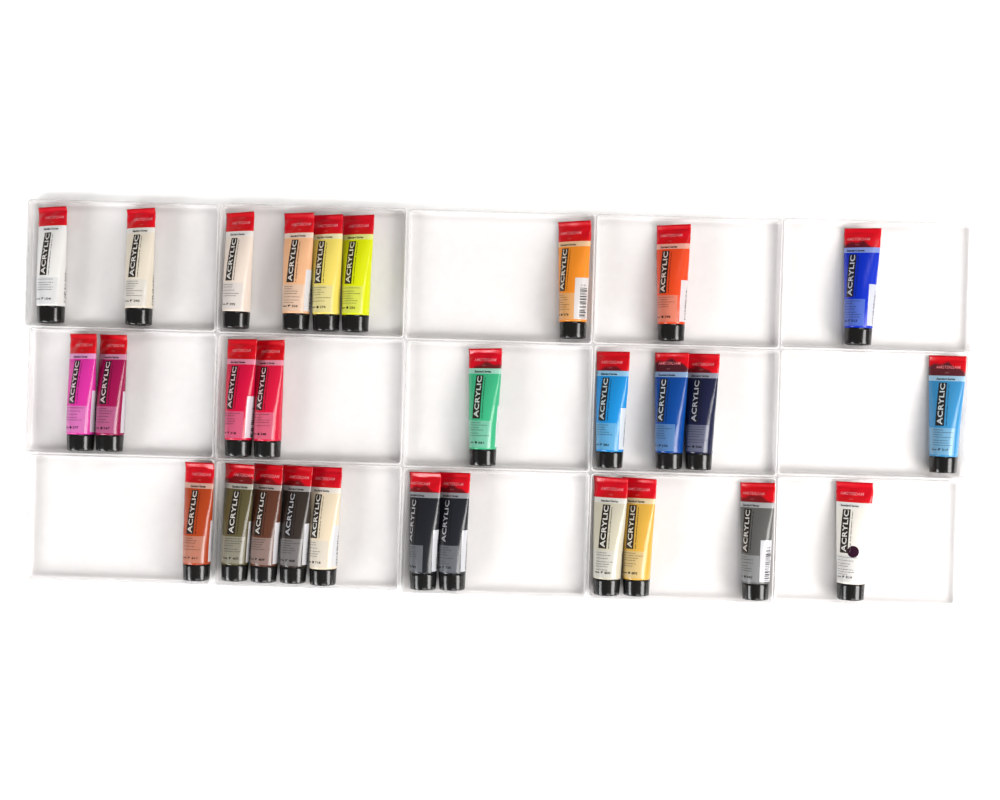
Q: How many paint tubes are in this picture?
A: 29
